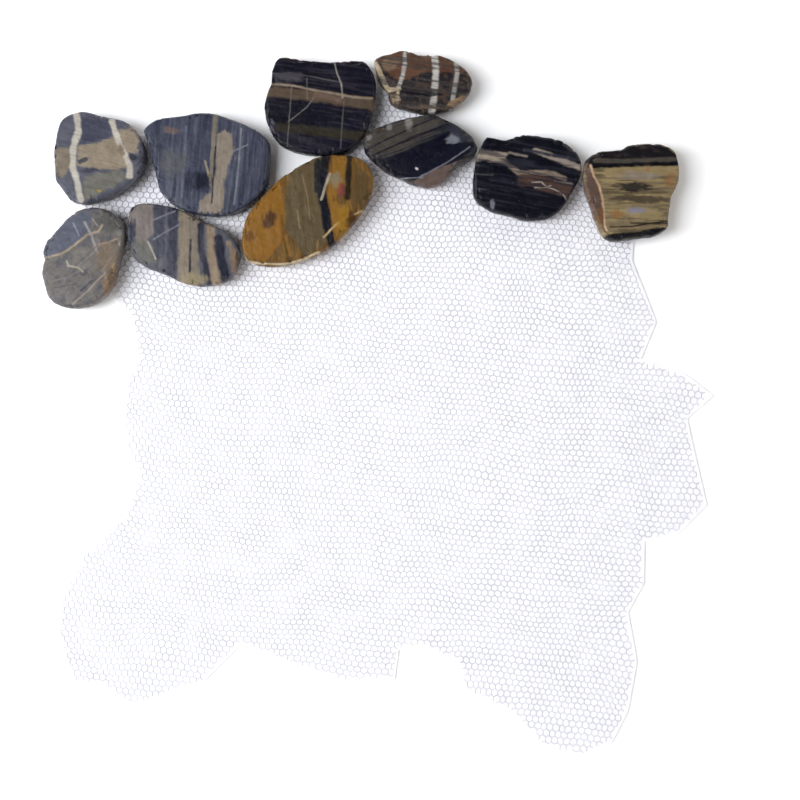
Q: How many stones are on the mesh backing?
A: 10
